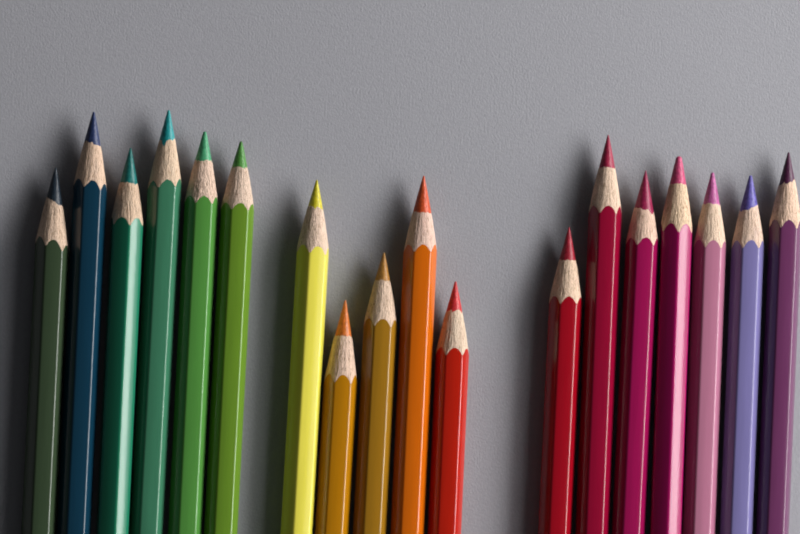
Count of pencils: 18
